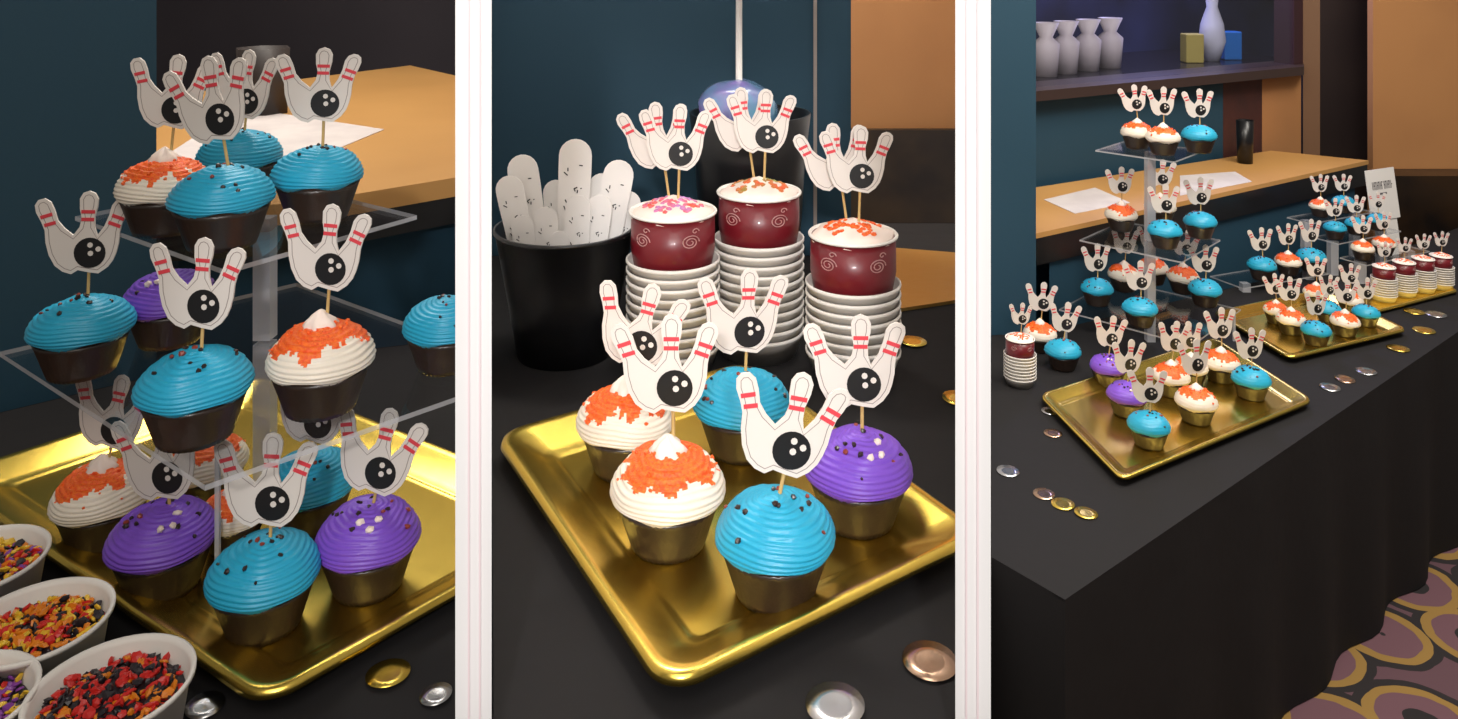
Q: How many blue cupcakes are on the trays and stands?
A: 28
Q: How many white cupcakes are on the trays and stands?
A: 28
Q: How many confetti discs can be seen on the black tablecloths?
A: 20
